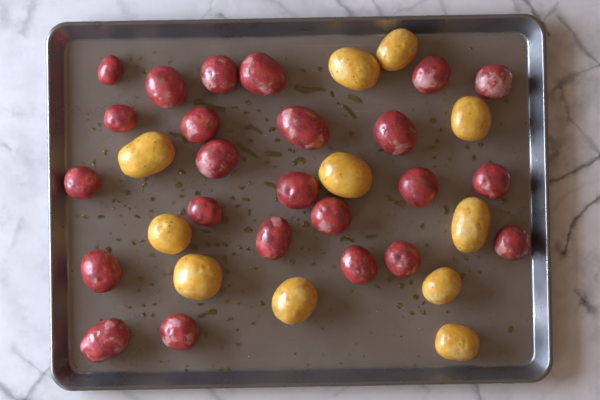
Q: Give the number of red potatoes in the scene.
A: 24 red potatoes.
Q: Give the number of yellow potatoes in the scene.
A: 11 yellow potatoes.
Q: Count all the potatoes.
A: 35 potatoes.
